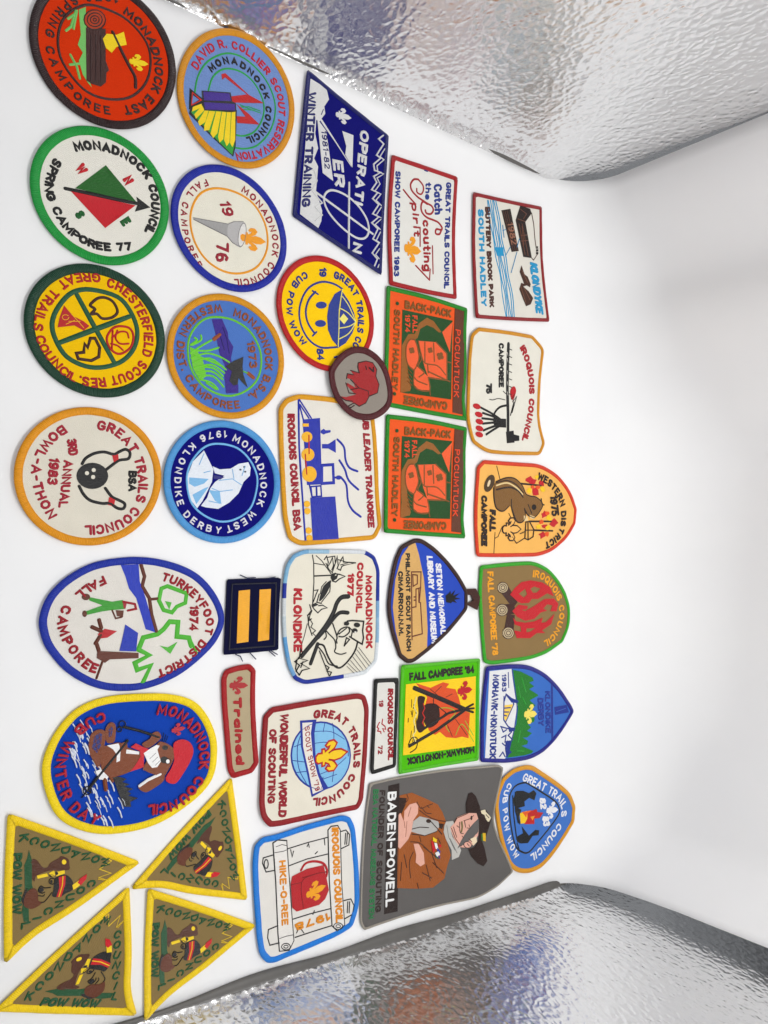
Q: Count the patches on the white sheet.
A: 36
